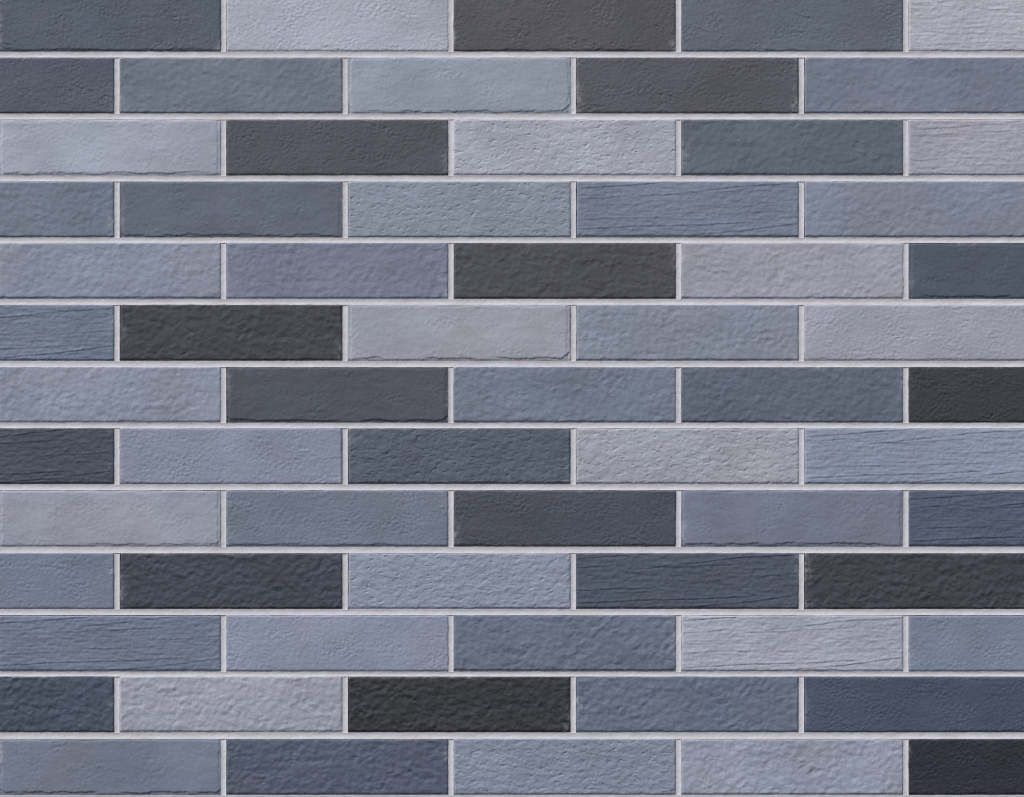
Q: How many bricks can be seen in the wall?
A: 65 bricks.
